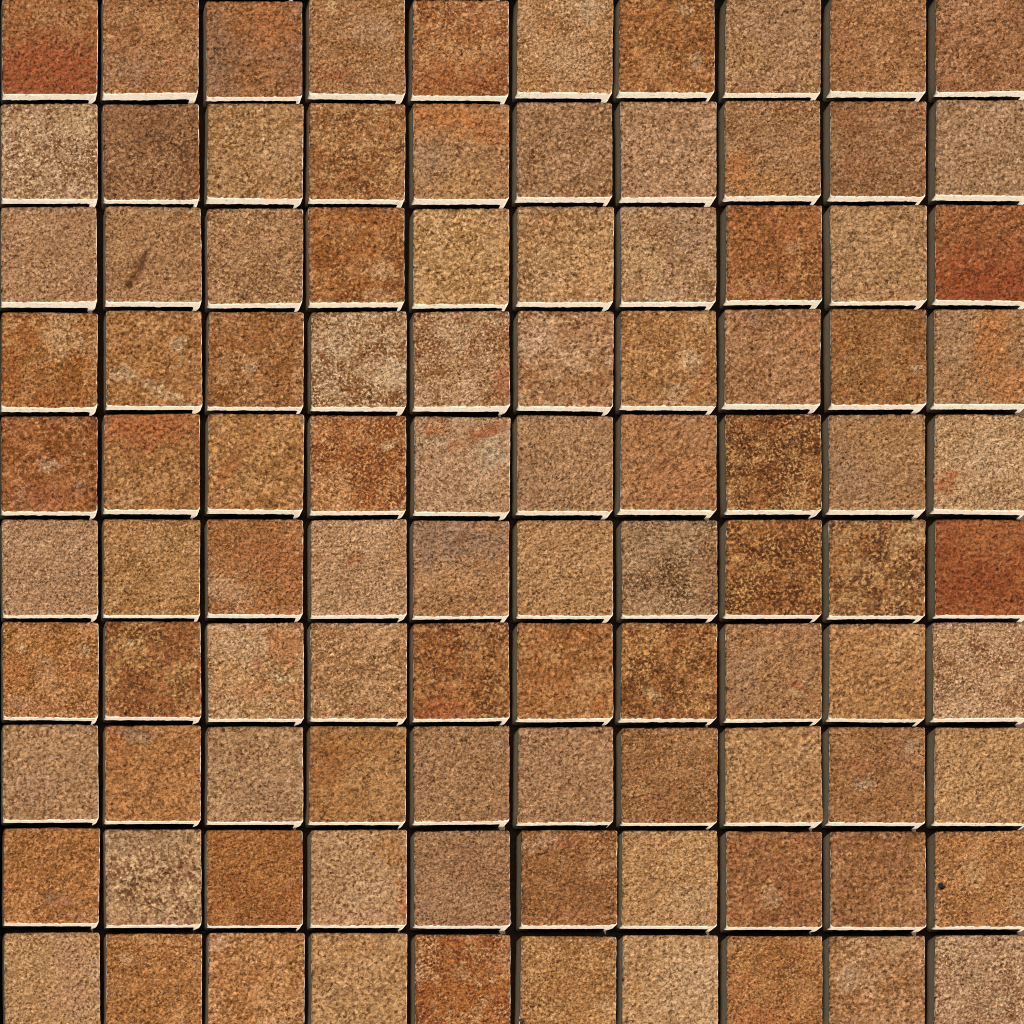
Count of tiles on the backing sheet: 100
